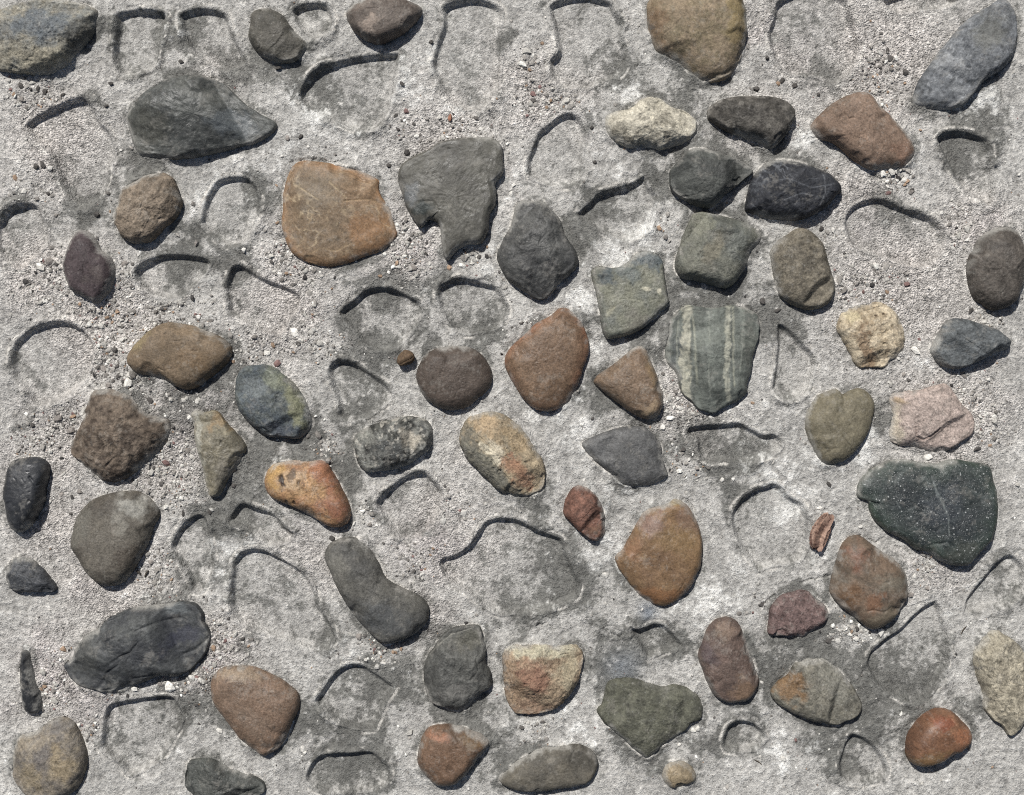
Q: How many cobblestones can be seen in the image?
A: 60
